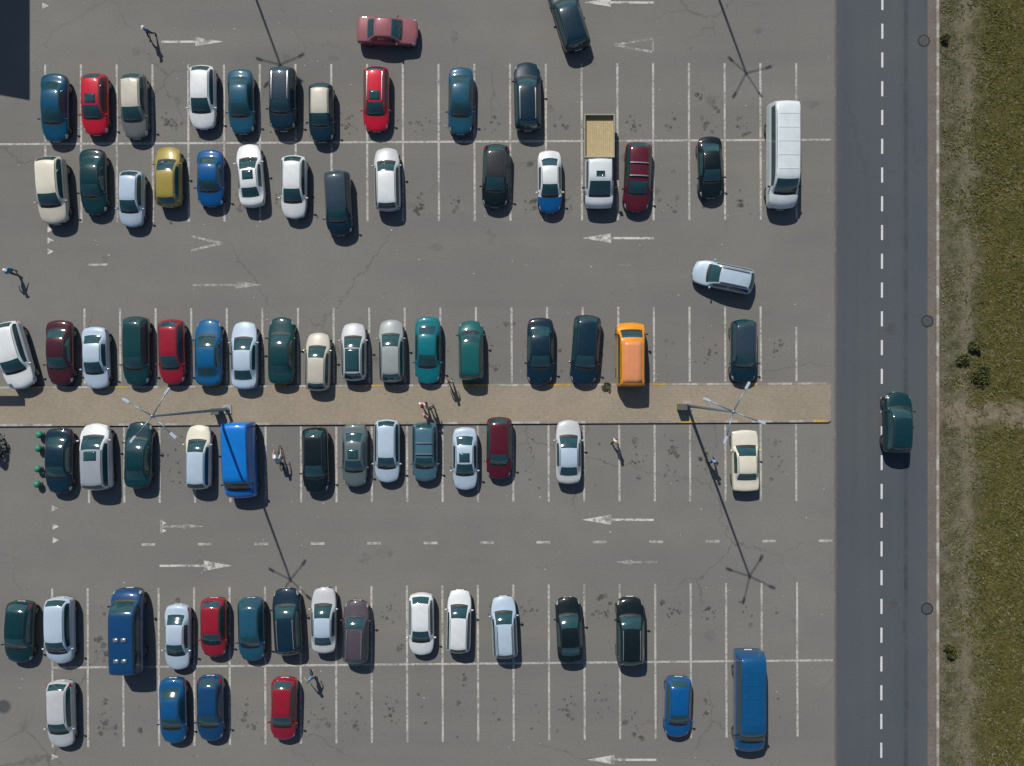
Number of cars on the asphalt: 73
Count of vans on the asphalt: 5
